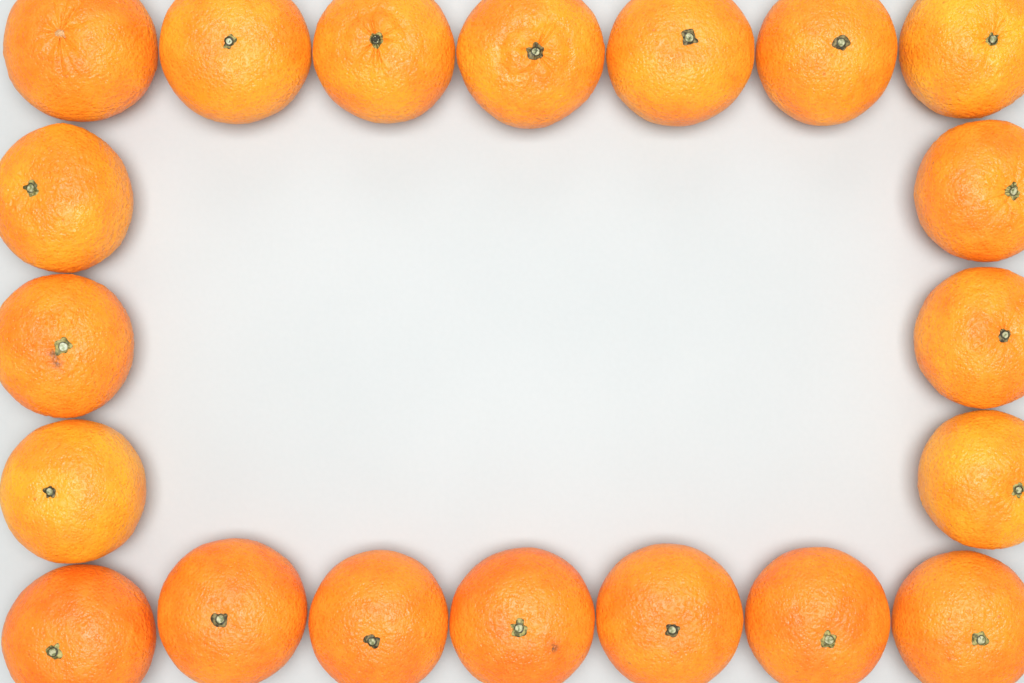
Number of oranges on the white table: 20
